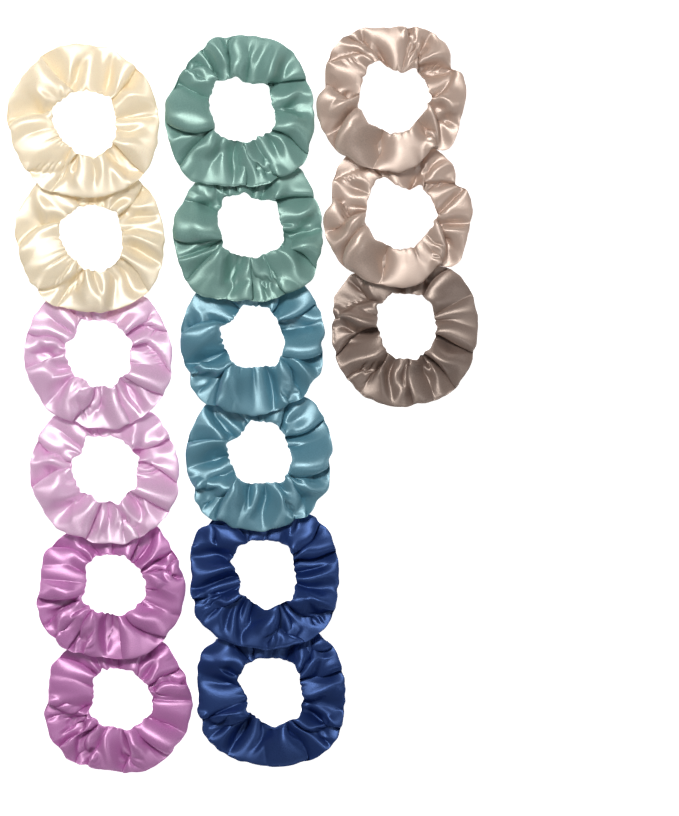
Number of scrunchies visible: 15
